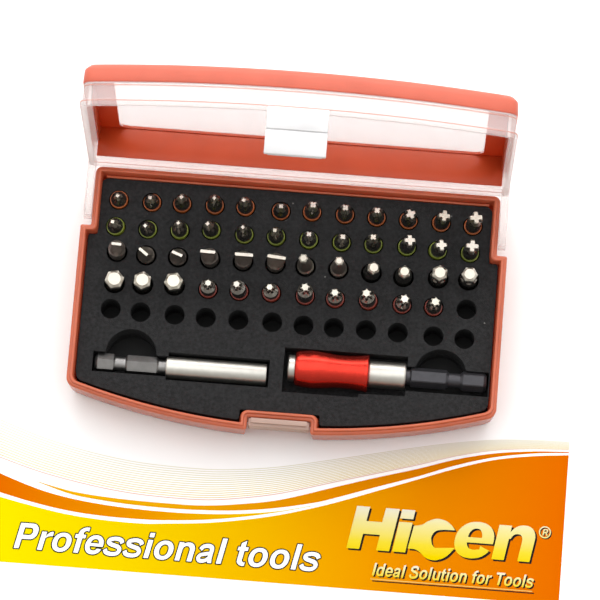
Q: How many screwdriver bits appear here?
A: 47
